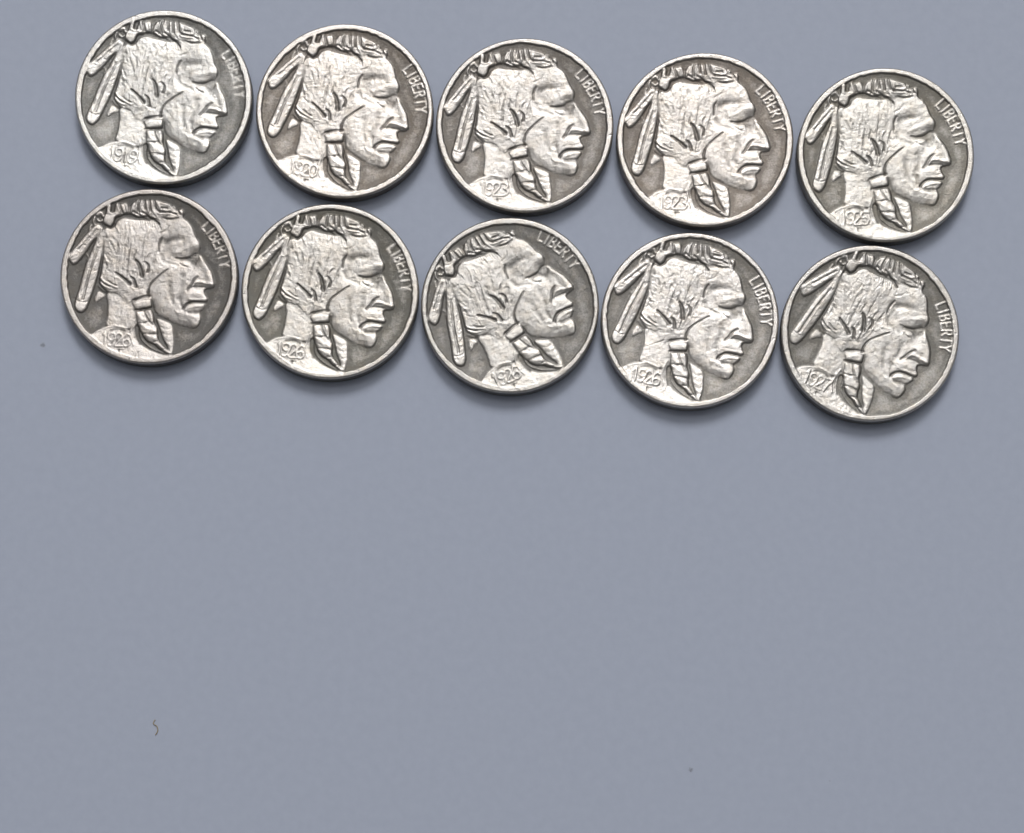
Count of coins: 10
